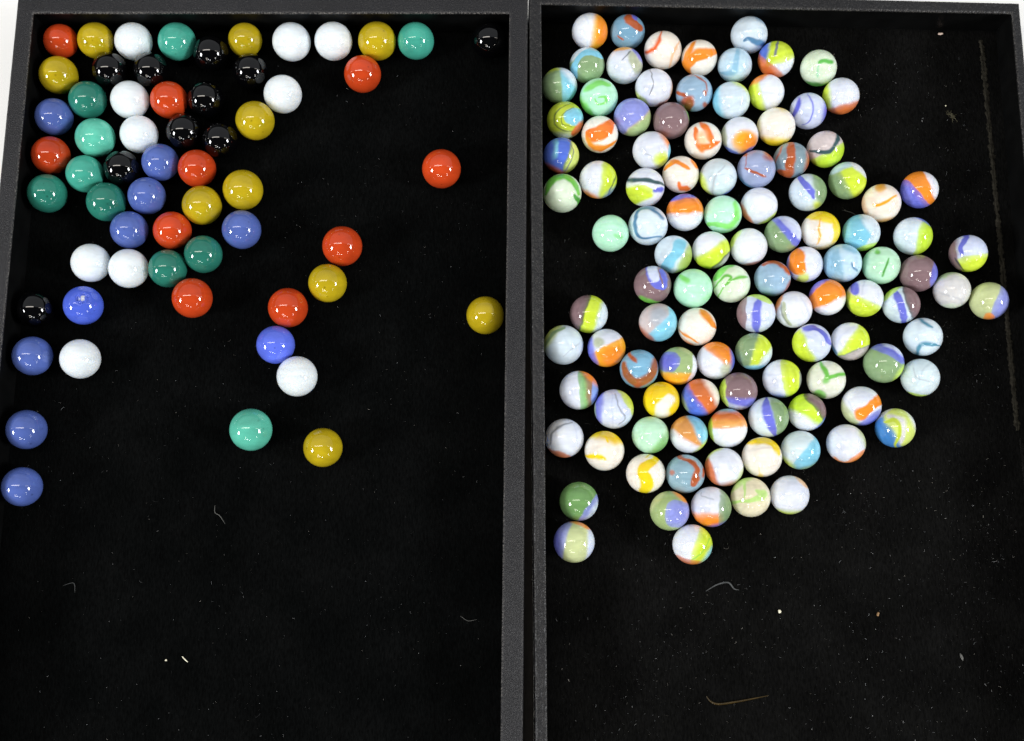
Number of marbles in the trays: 170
